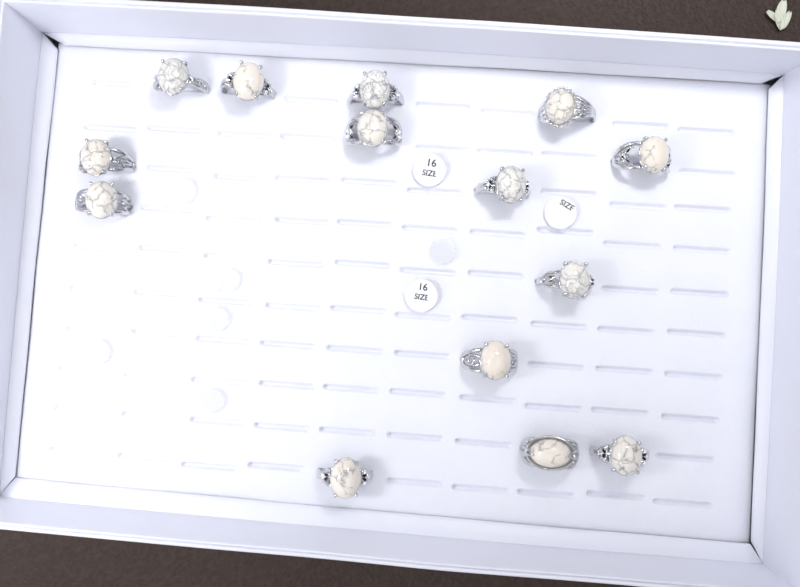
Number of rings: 14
